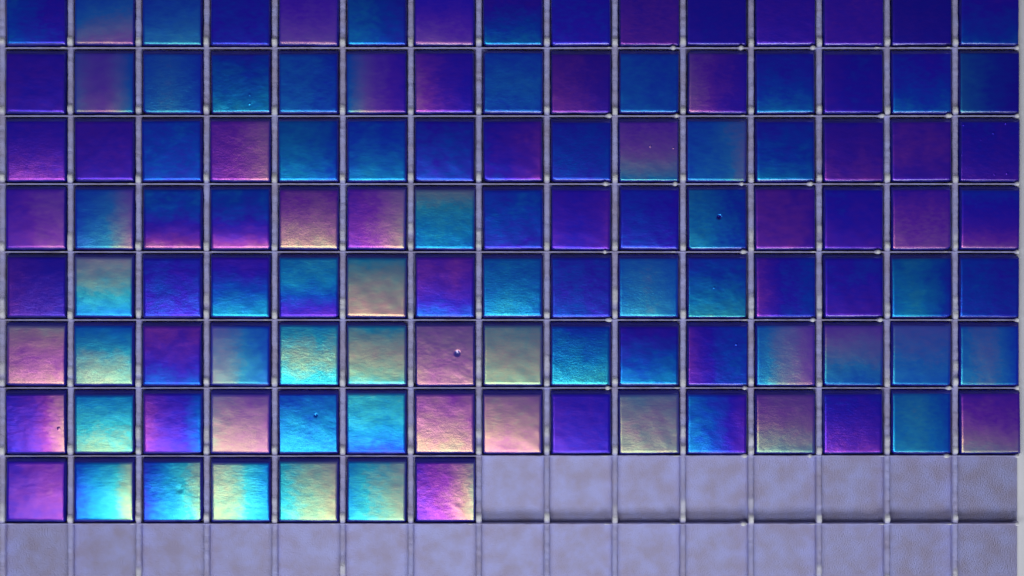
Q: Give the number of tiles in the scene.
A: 112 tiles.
